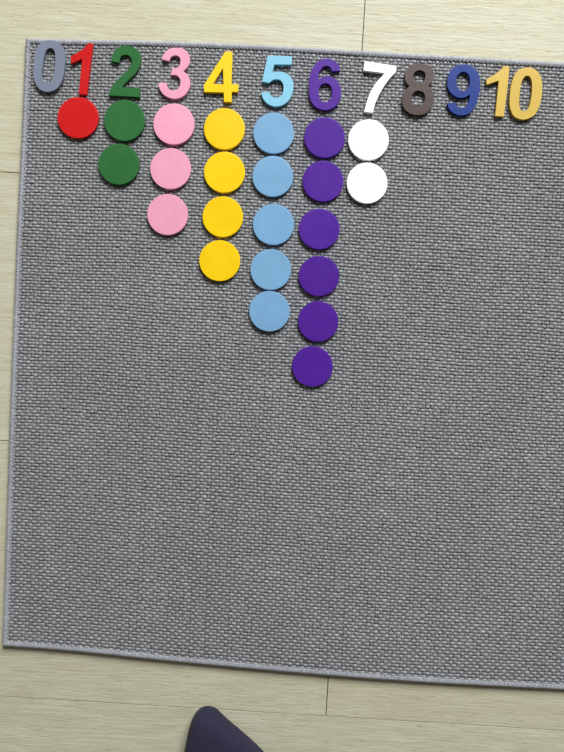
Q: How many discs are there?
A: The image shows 23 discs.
